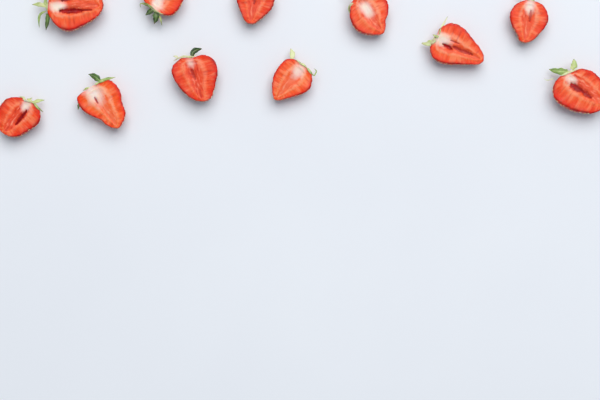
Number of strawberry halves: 11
